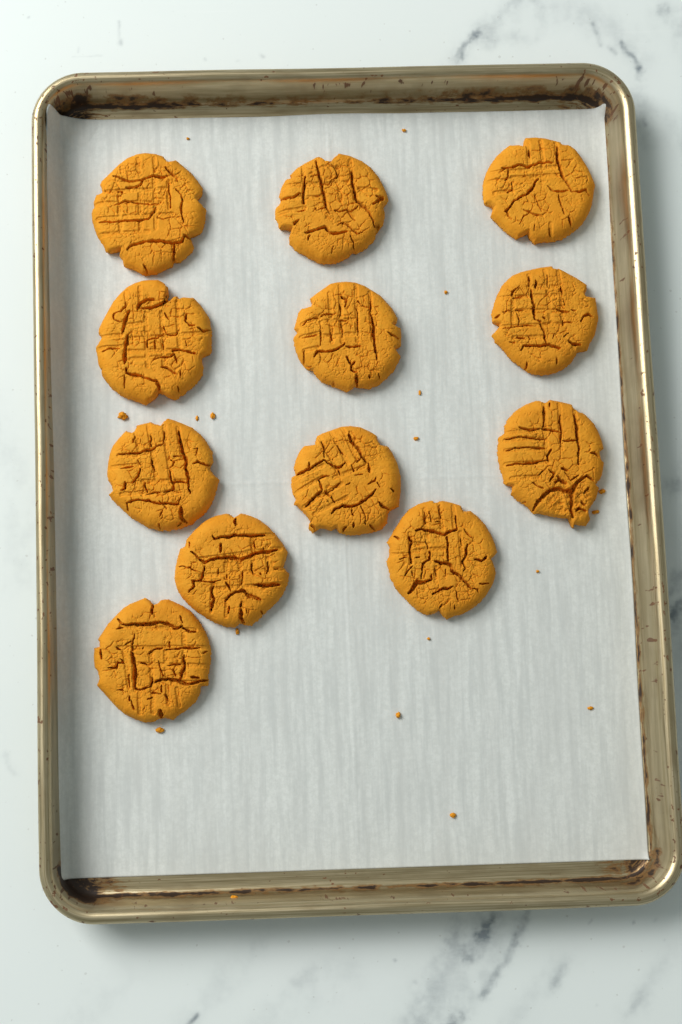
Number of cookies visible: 12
